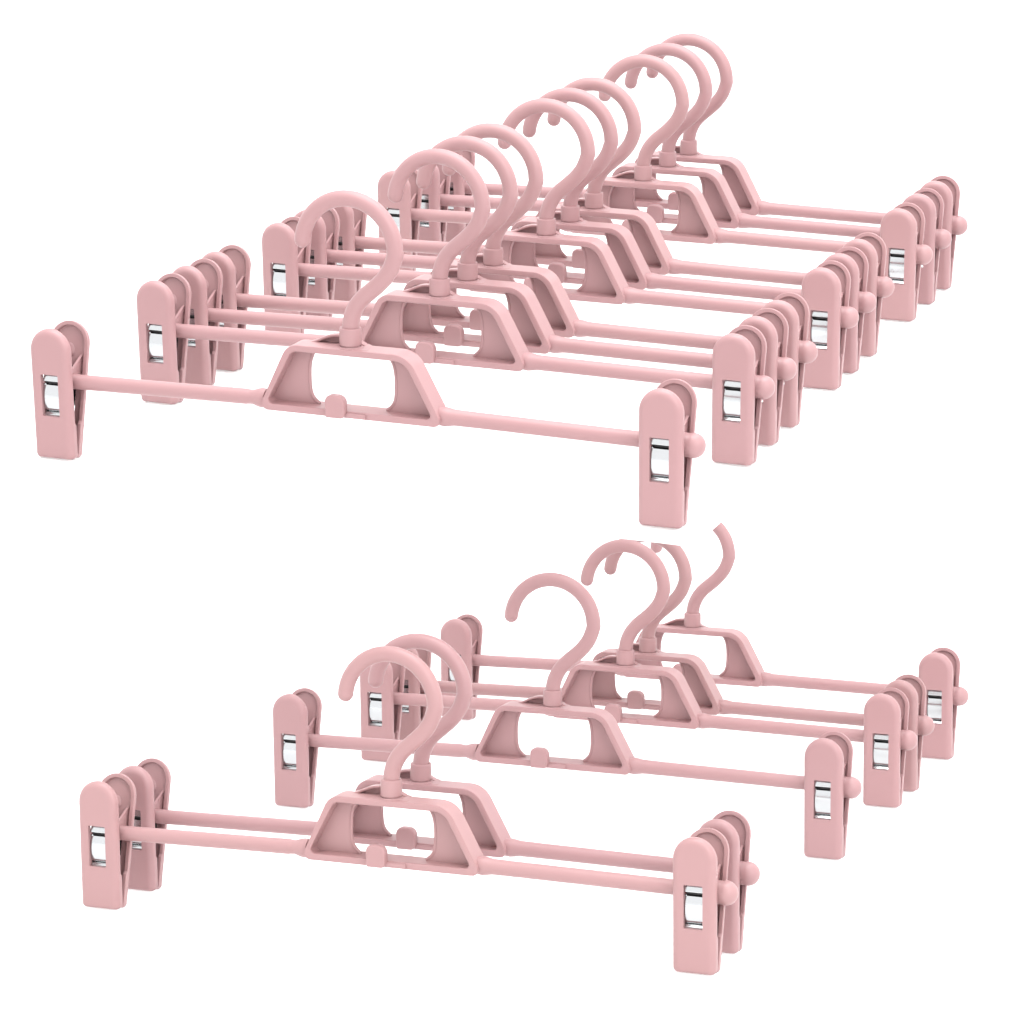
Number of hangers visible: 16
